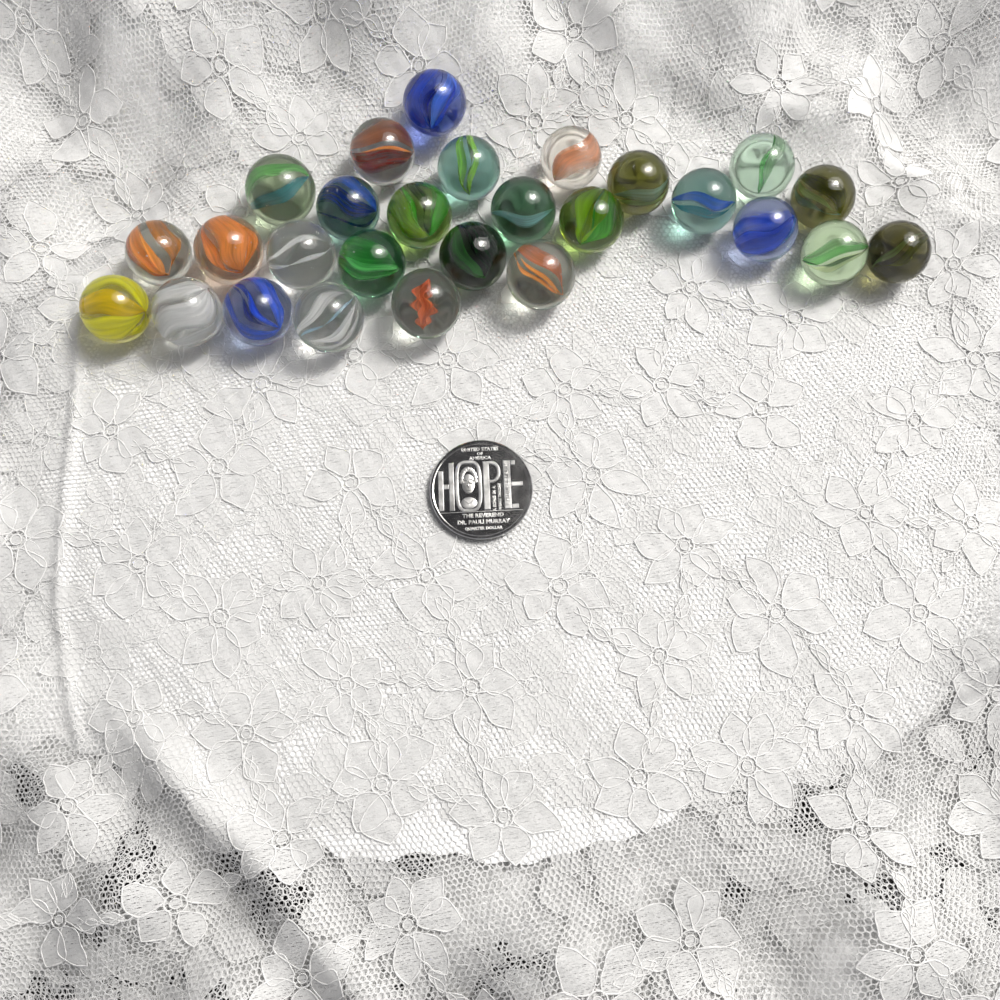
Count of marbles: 27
